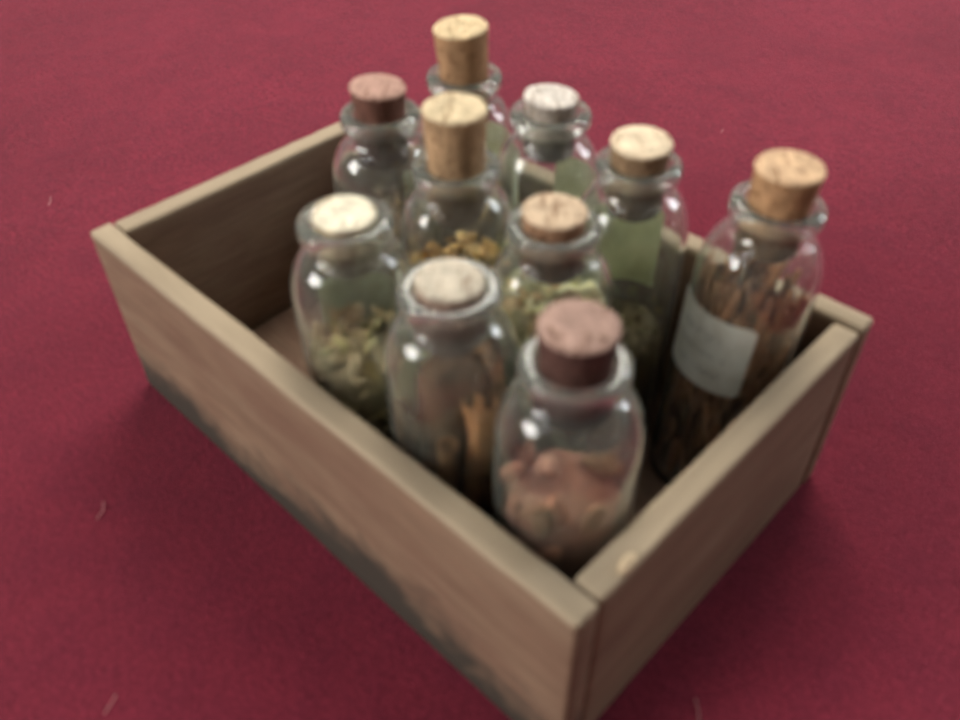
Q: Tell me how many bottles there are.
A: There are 10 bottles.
